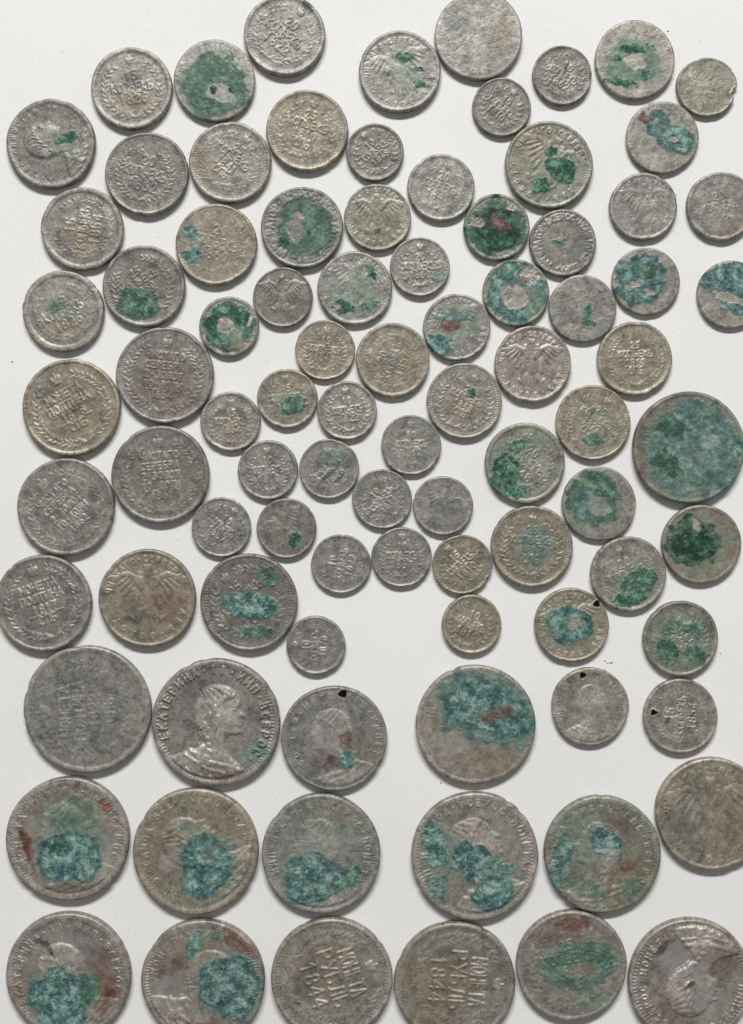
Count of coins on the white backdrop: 90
